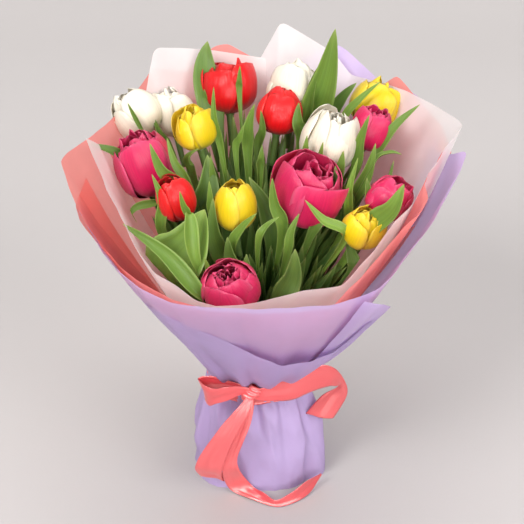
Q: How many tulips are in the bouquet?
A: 16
